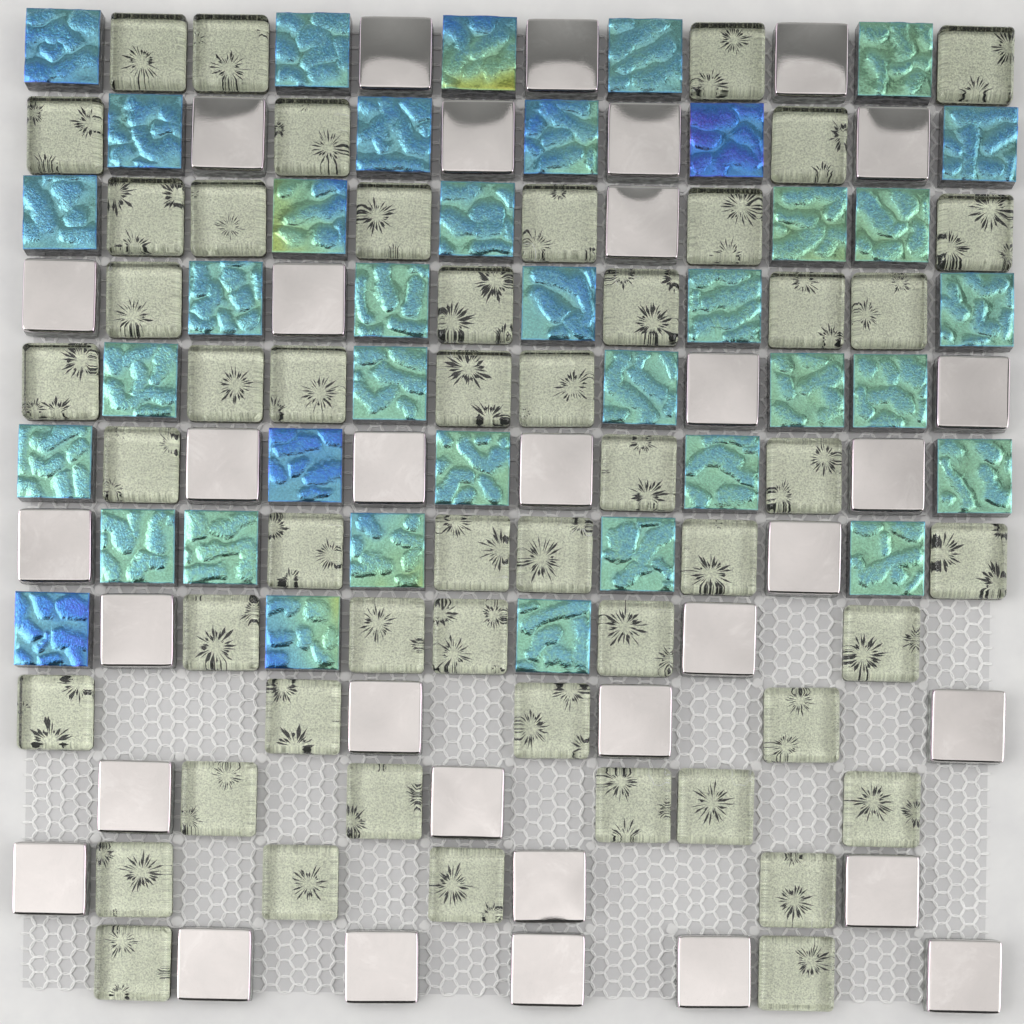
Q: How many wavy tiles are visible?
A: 38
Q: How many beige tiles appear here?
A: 51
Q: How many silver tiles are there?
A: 33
